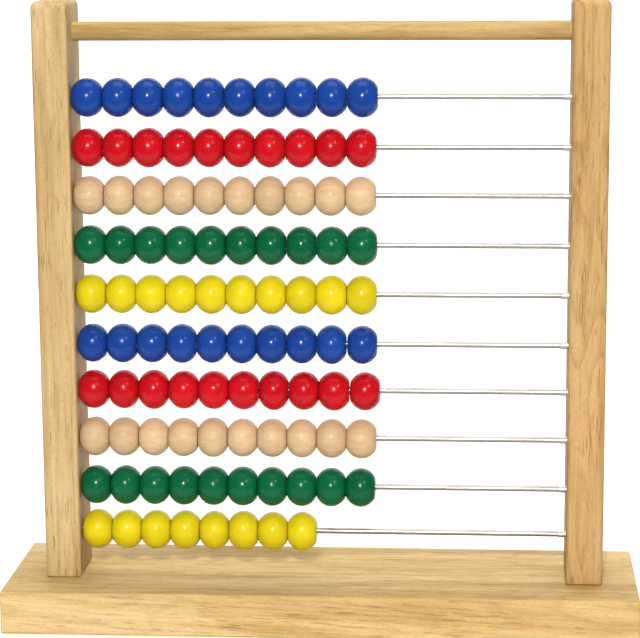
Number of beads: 98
